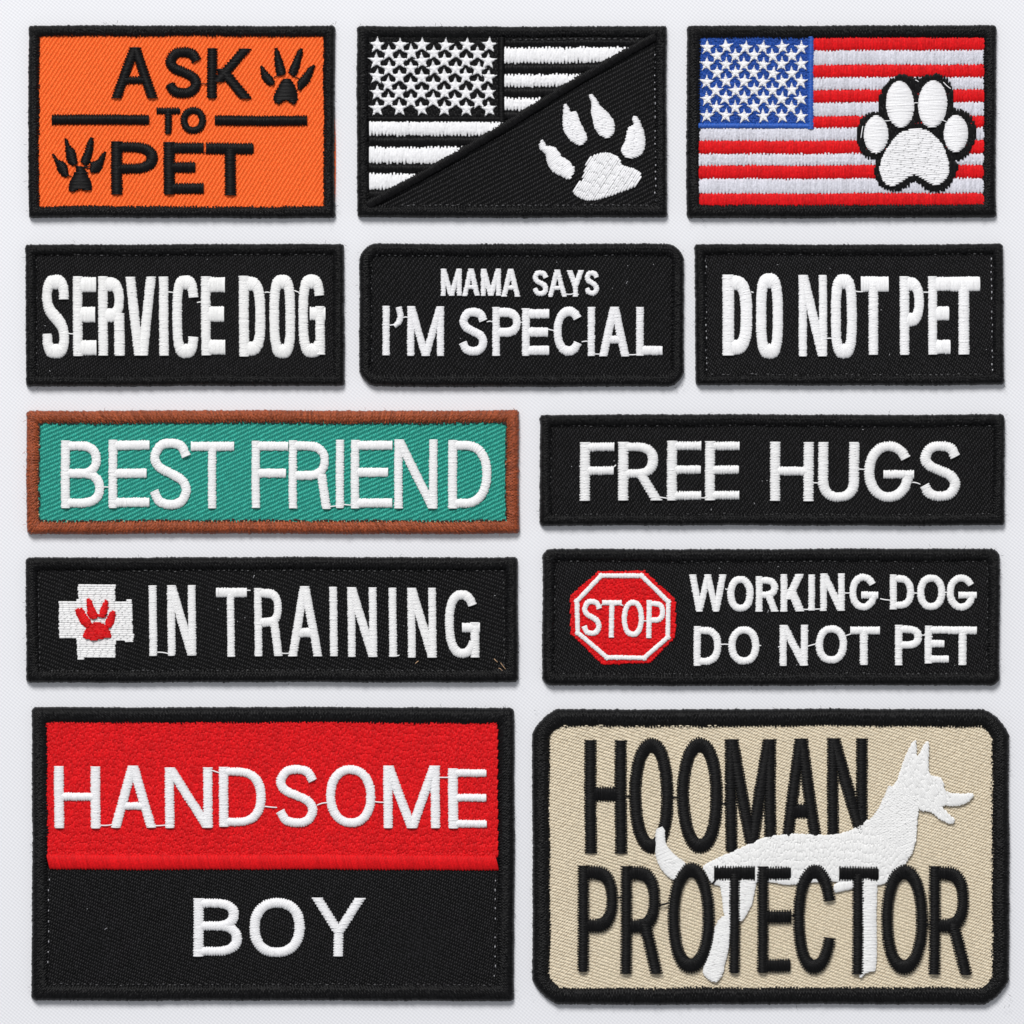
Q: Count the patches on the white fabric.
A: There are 12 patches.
